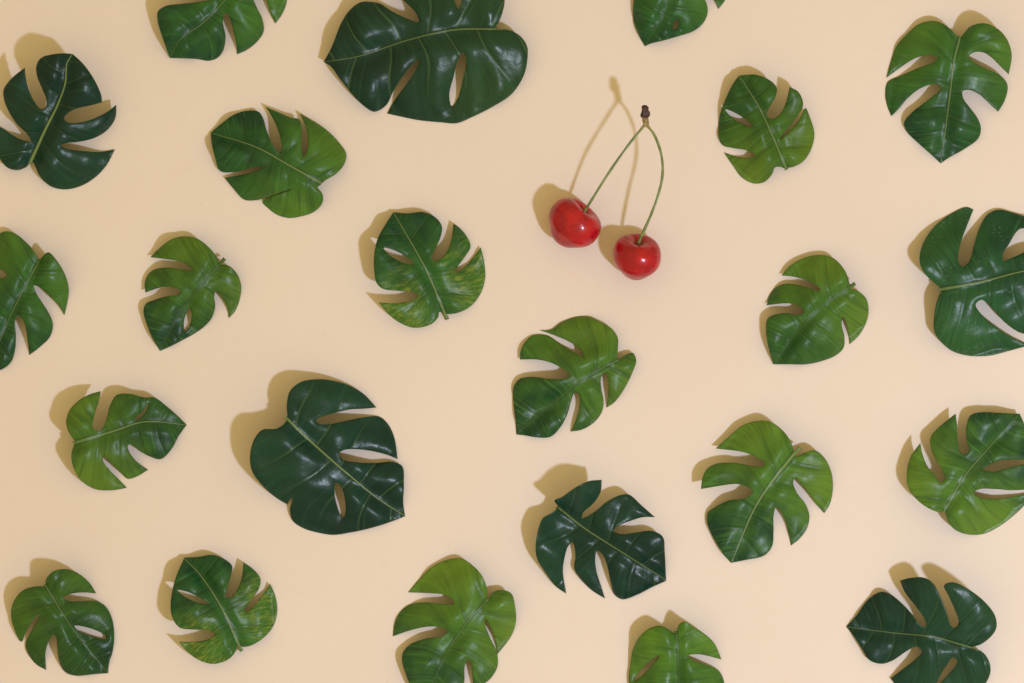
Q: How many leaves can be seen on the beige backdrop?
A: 23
